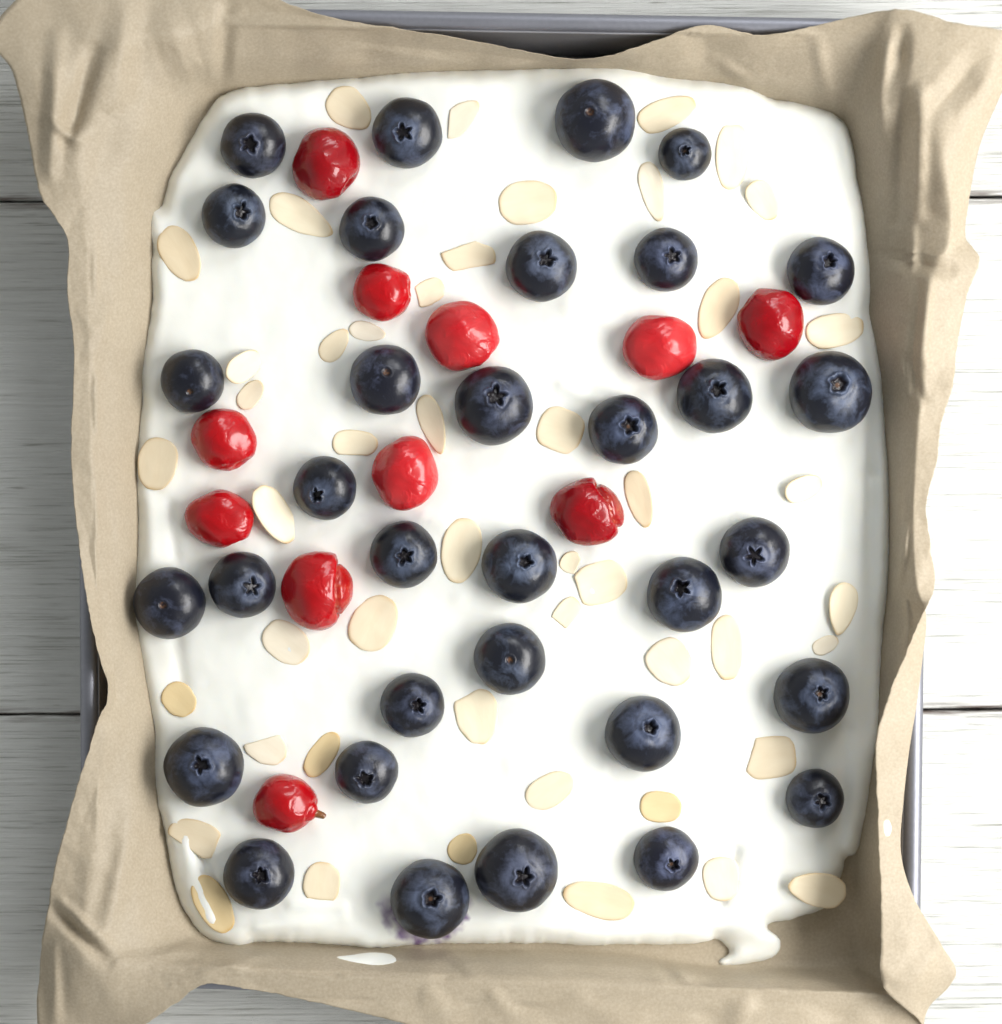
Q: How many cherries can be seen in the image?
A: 11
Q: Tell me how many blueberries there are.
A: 33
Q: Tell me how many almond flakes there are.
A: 48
